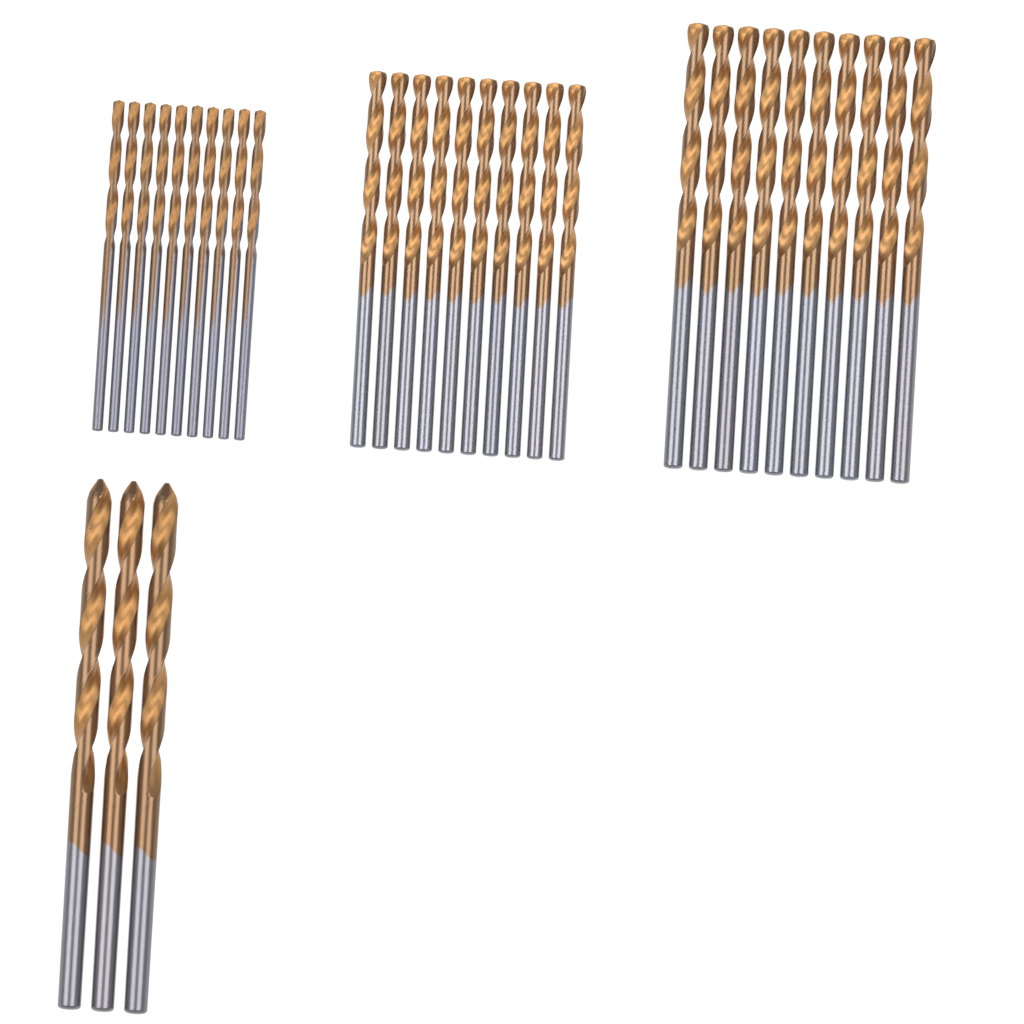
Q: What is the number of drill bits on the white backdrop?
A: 33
